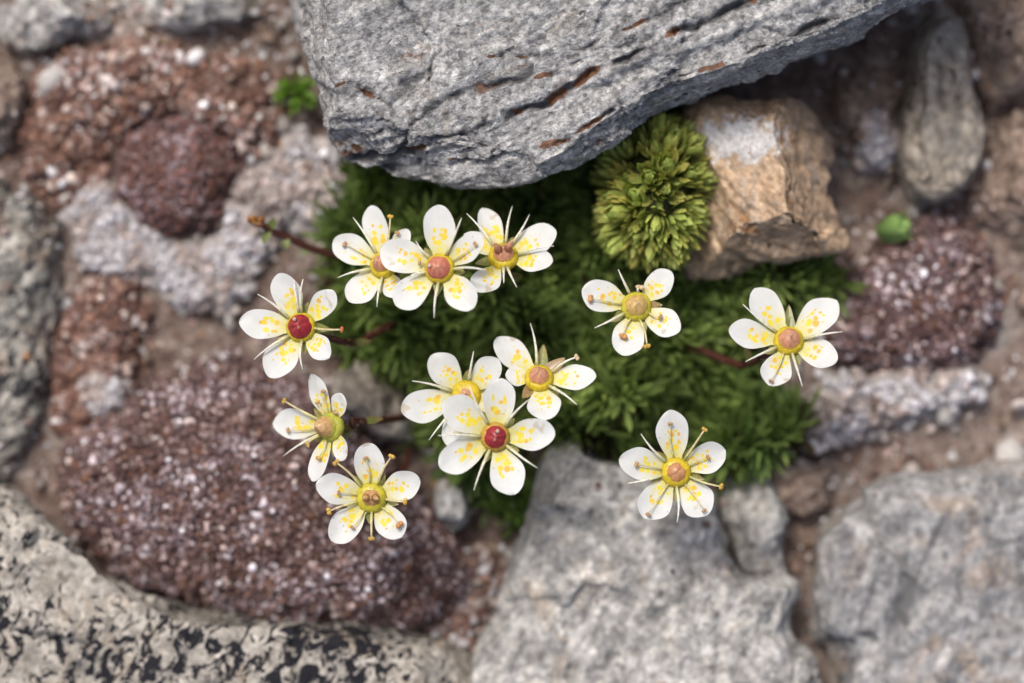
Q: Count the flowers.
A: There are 12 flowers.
